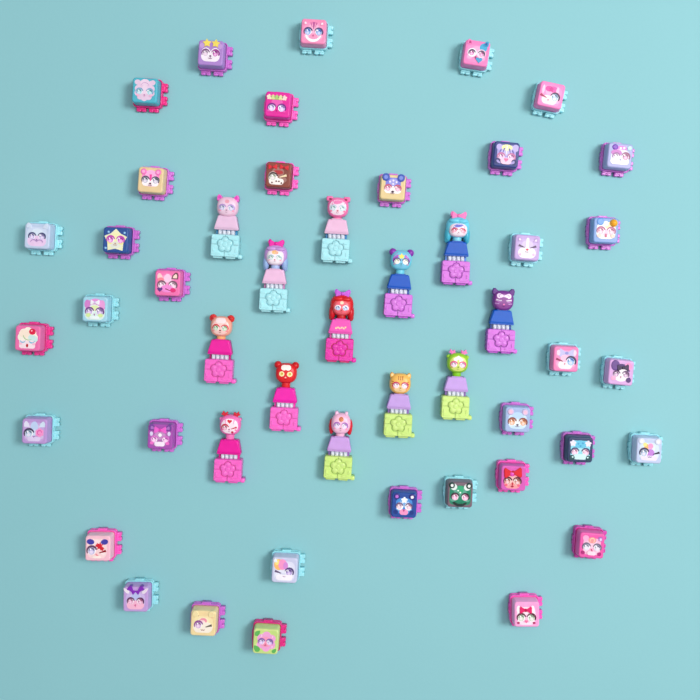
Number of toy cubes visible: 35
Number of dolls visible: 13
